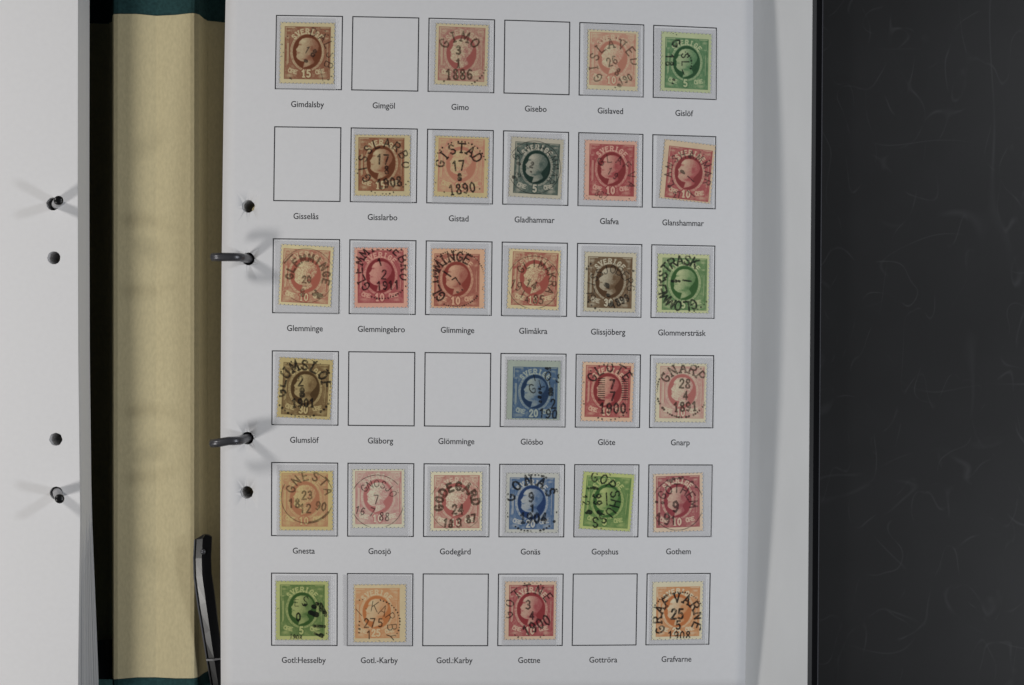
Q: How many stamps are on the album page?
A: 29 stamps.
